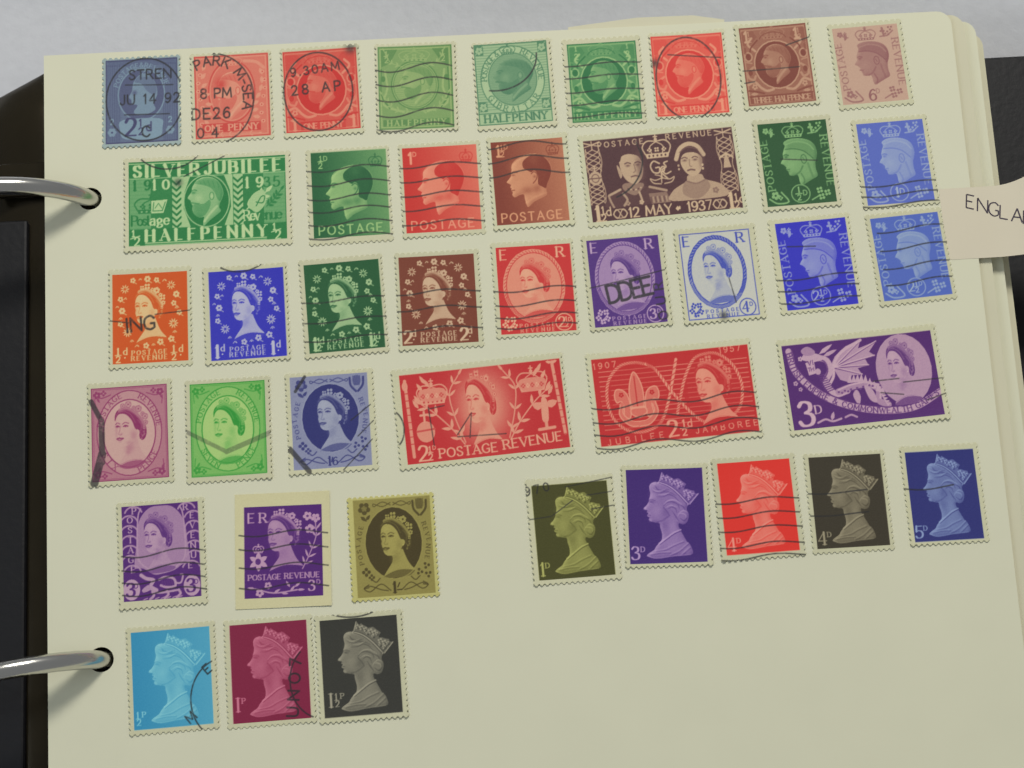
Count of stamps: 42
